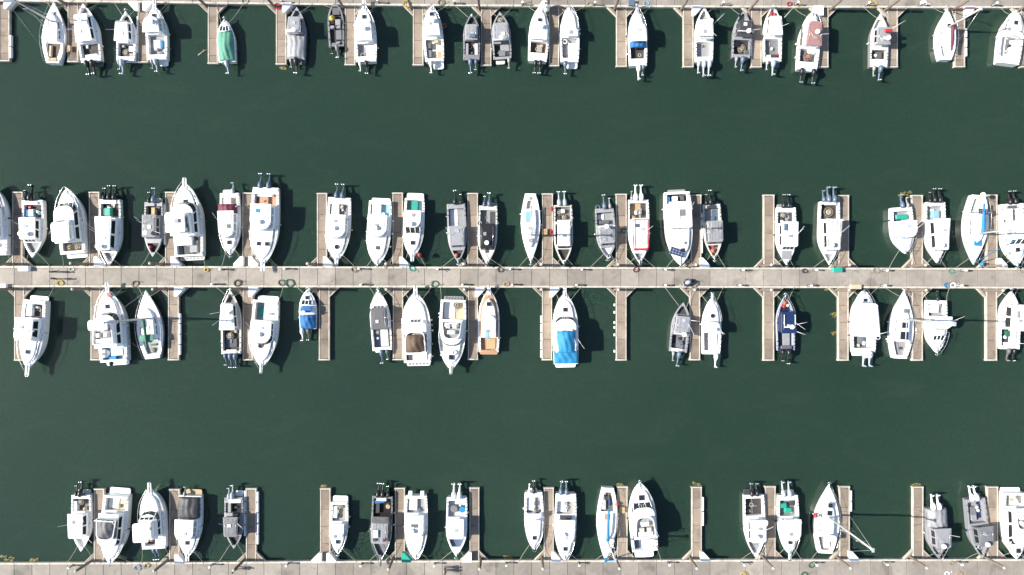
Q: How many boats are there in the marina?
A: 83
